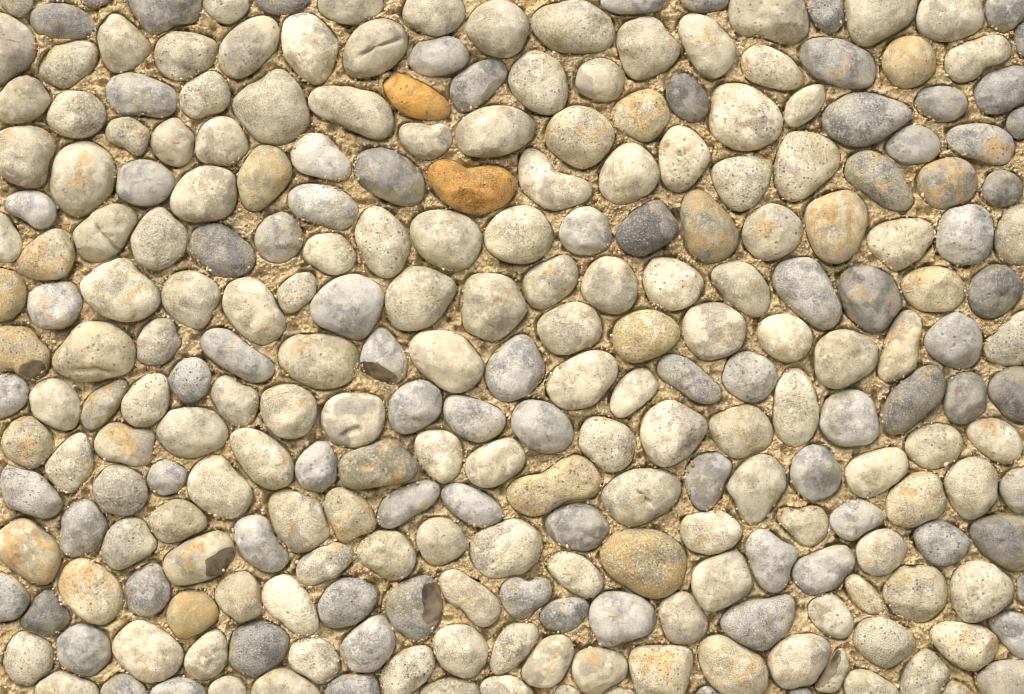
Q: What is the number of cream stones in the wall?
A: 164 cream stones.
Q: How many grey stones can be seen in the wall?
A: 89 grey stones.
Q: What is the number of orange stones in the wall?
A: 2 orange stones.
